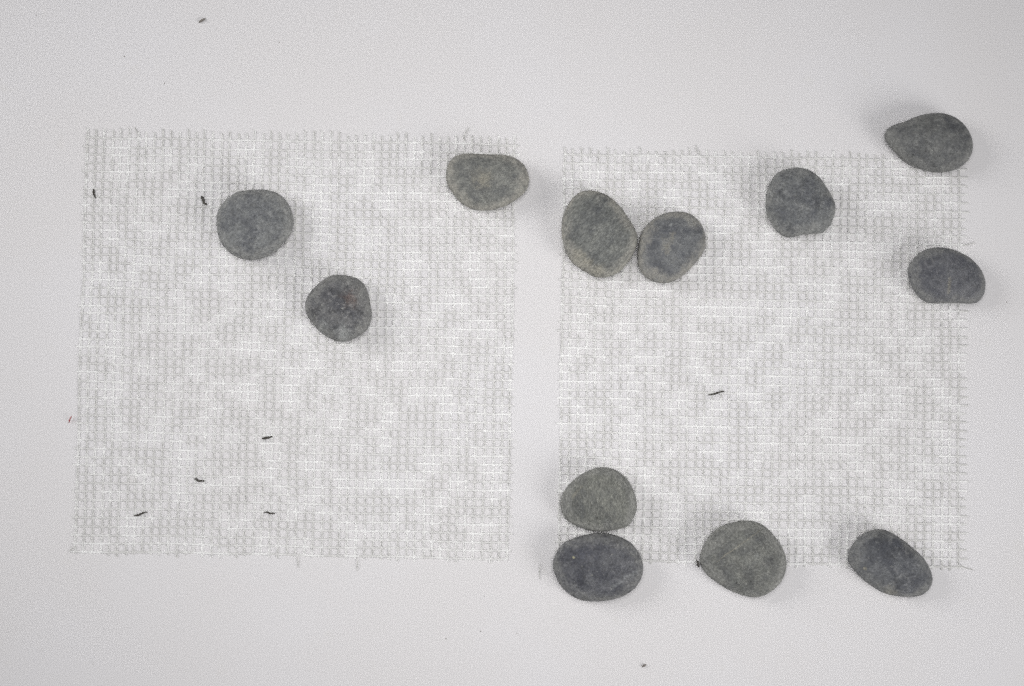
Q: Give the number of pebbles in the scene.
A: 12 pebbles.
